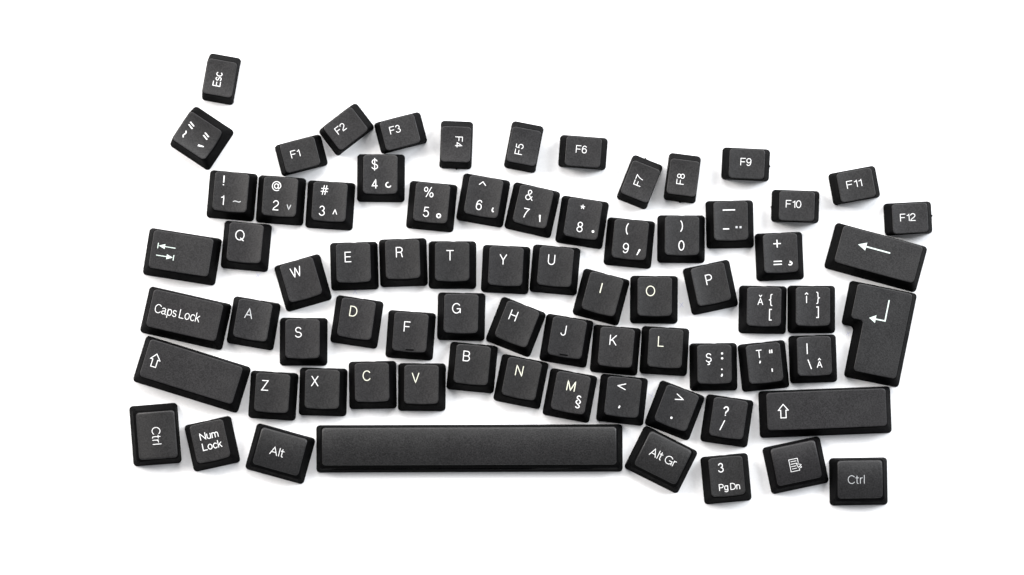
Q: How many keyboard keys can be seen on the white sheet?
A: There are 74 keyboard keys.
